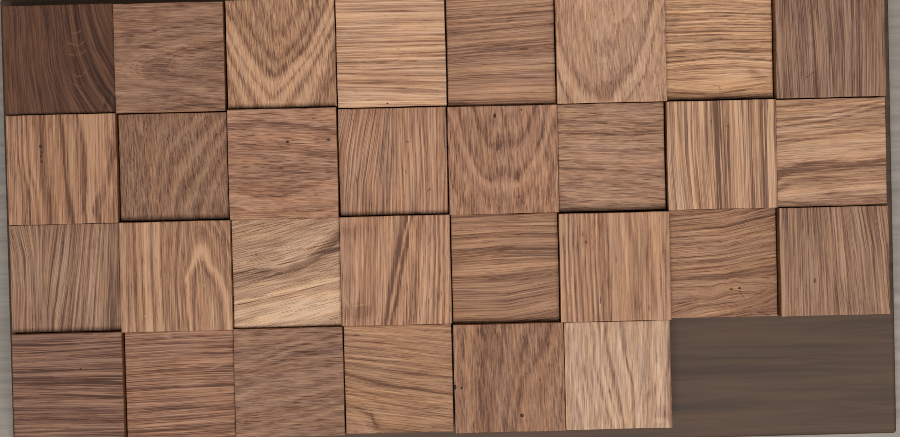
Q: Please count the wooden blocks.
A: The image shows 30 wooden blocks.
